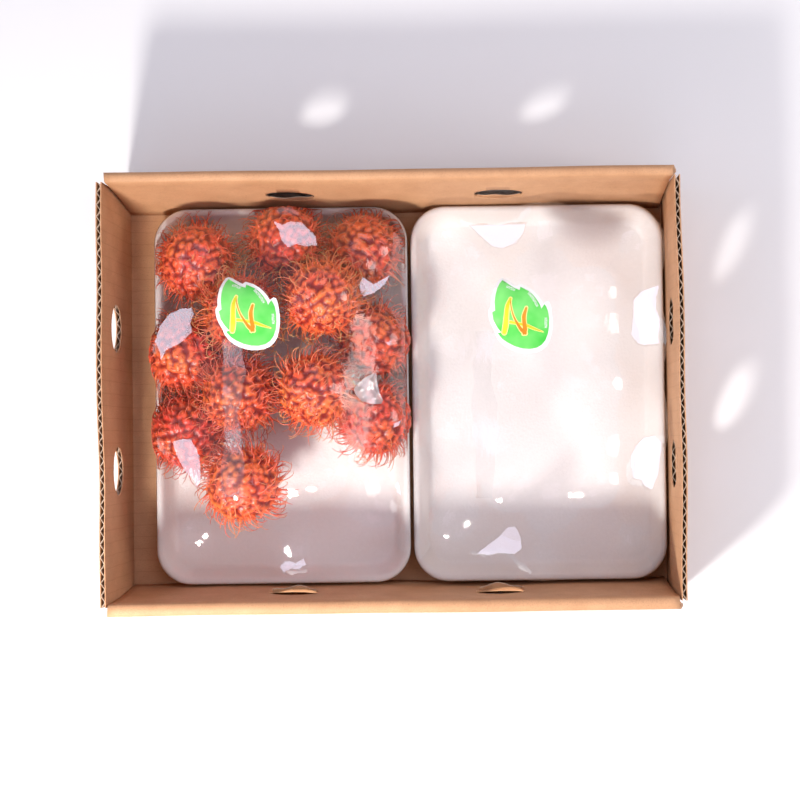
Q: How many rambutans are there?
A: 12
